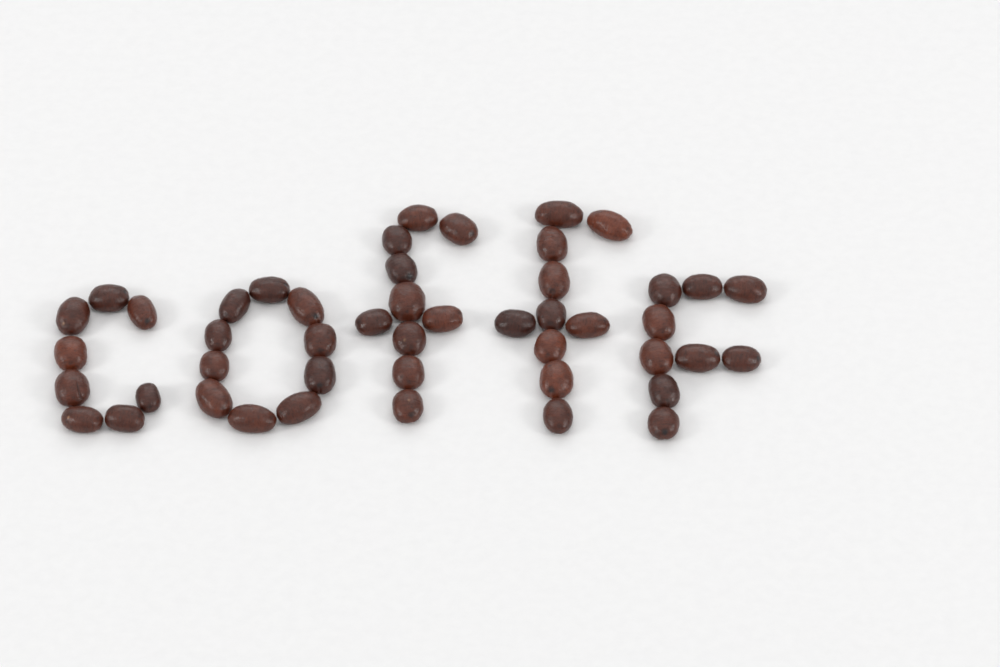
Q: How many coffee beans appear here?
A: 47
